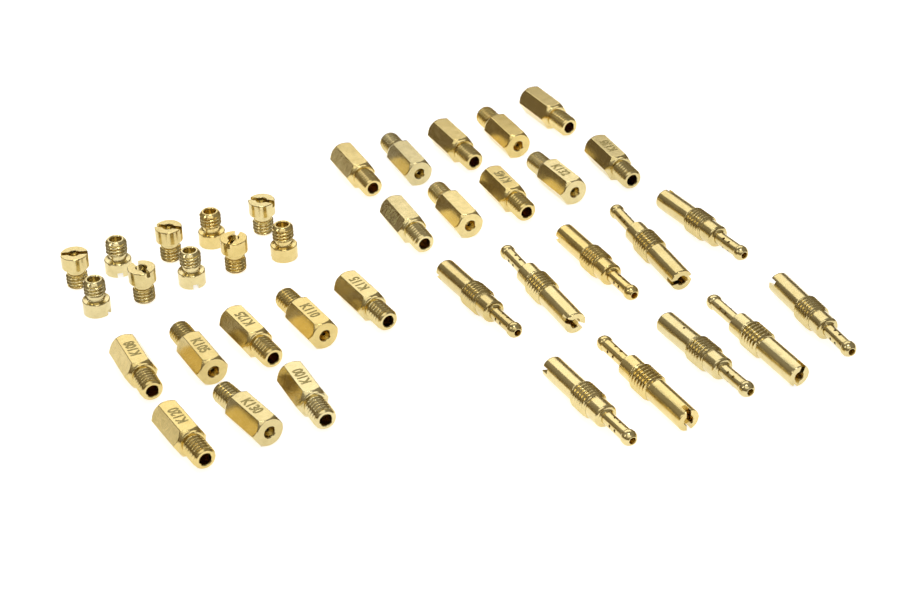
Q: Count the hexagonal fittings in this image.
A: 18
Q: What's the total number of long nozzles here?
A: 10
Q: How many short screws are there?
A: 10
